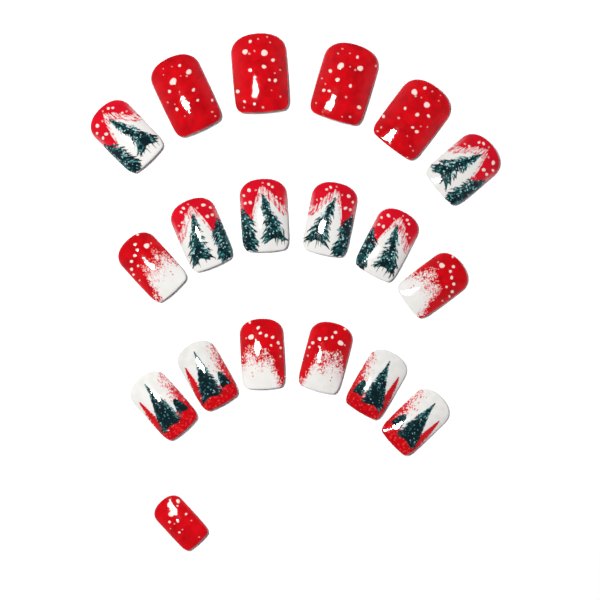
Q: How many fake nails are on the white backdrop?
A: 19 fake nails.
